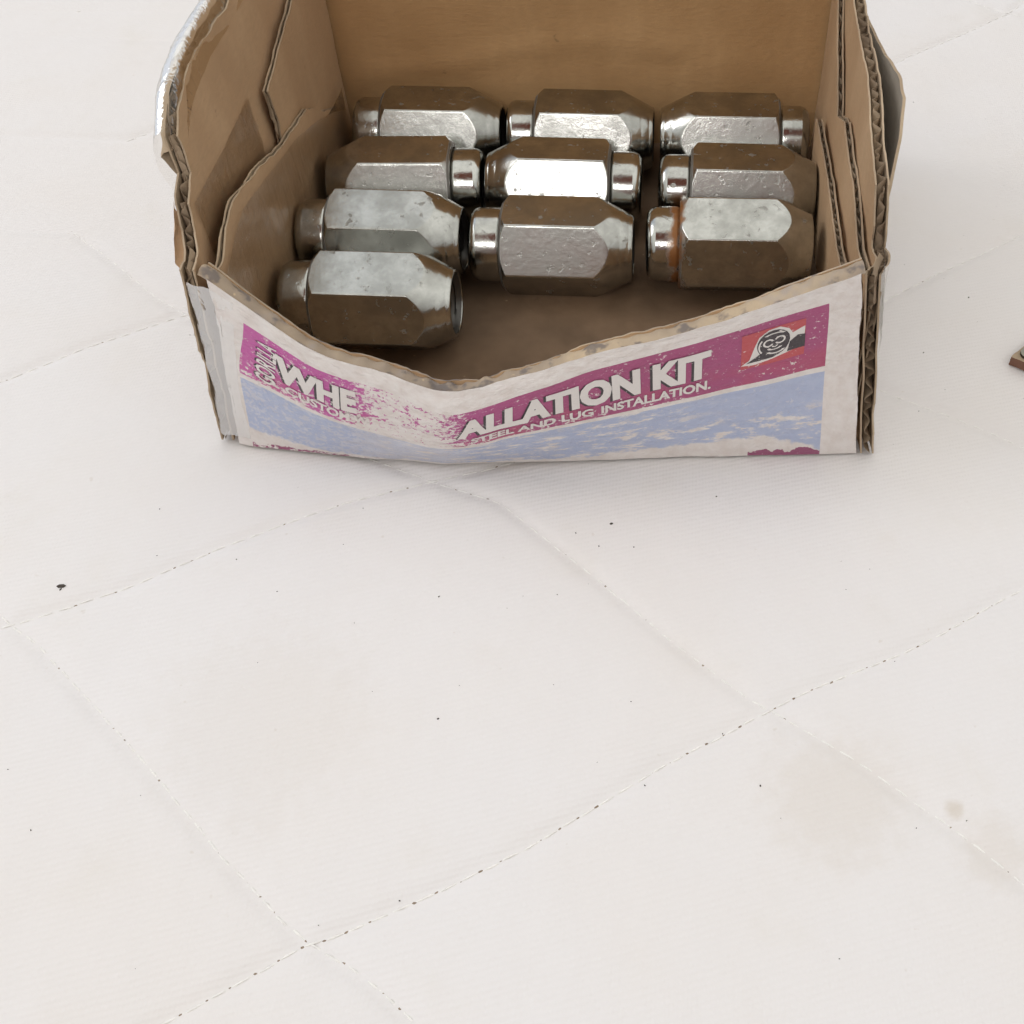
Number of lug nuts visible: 10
